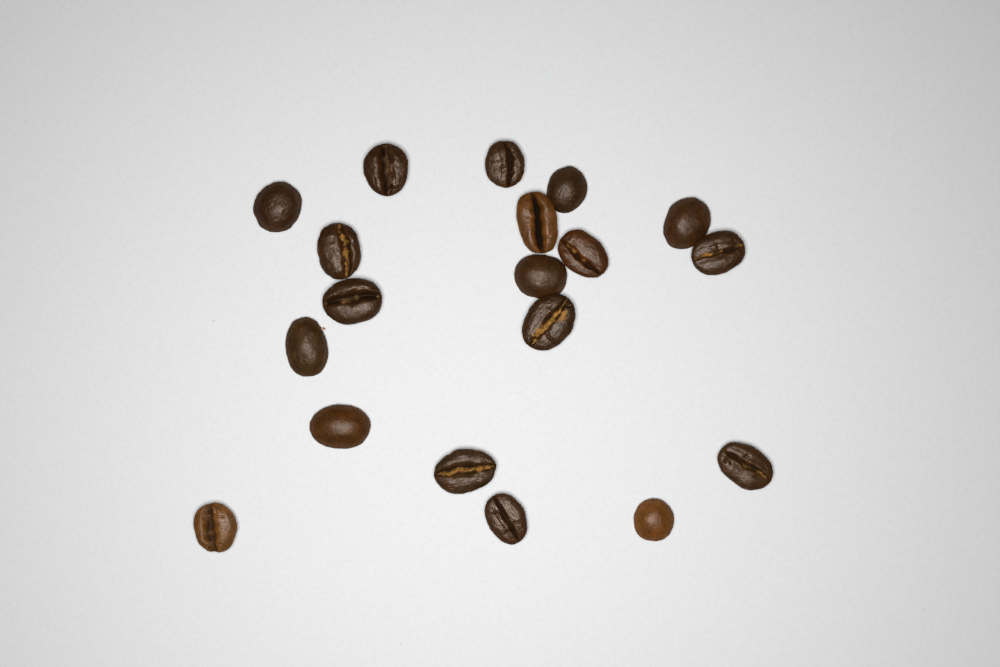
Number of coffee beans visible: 19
